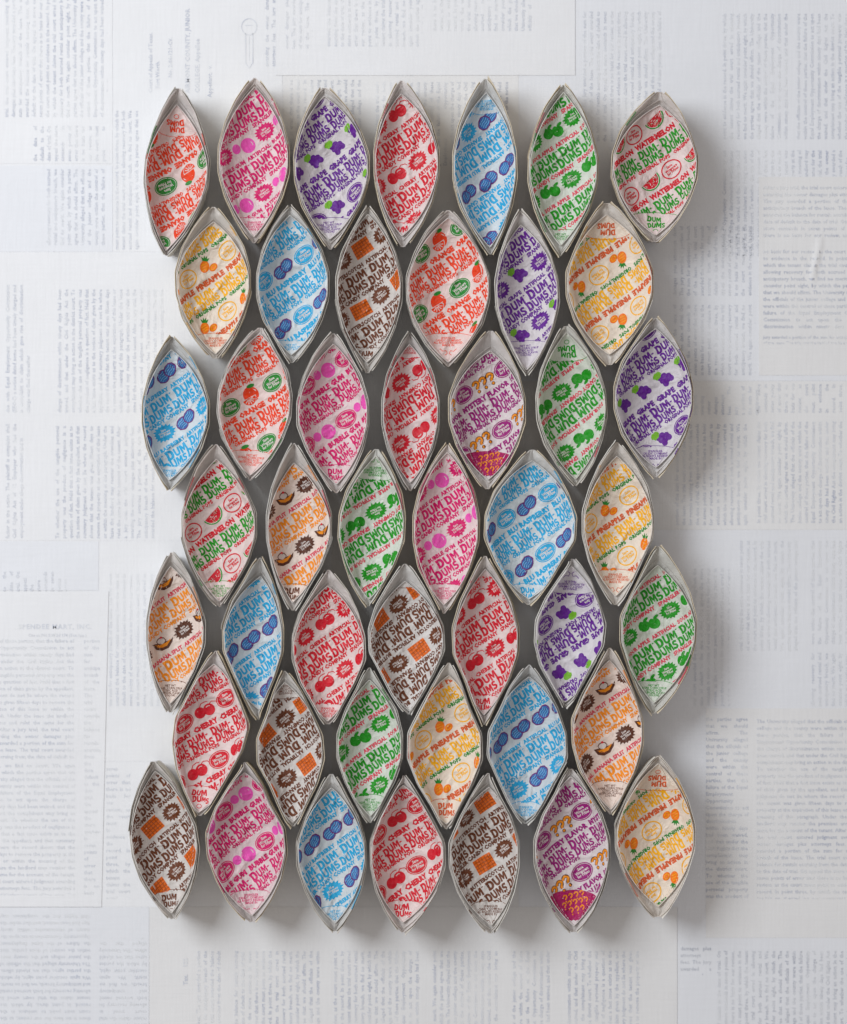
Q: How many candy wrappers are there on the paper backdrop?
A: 46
